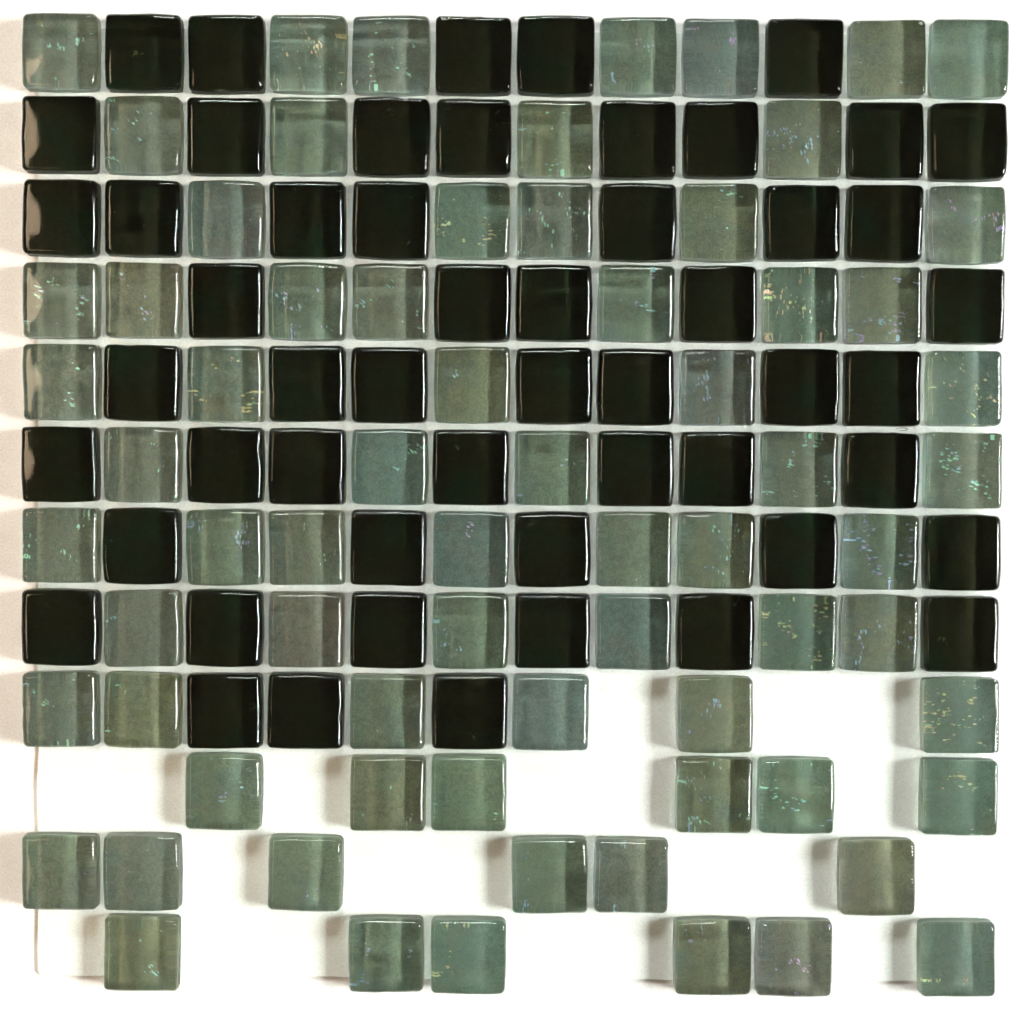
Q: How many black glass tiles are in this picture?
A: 53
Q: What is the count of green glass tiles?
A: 70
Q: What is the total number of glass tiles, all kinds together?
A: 123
